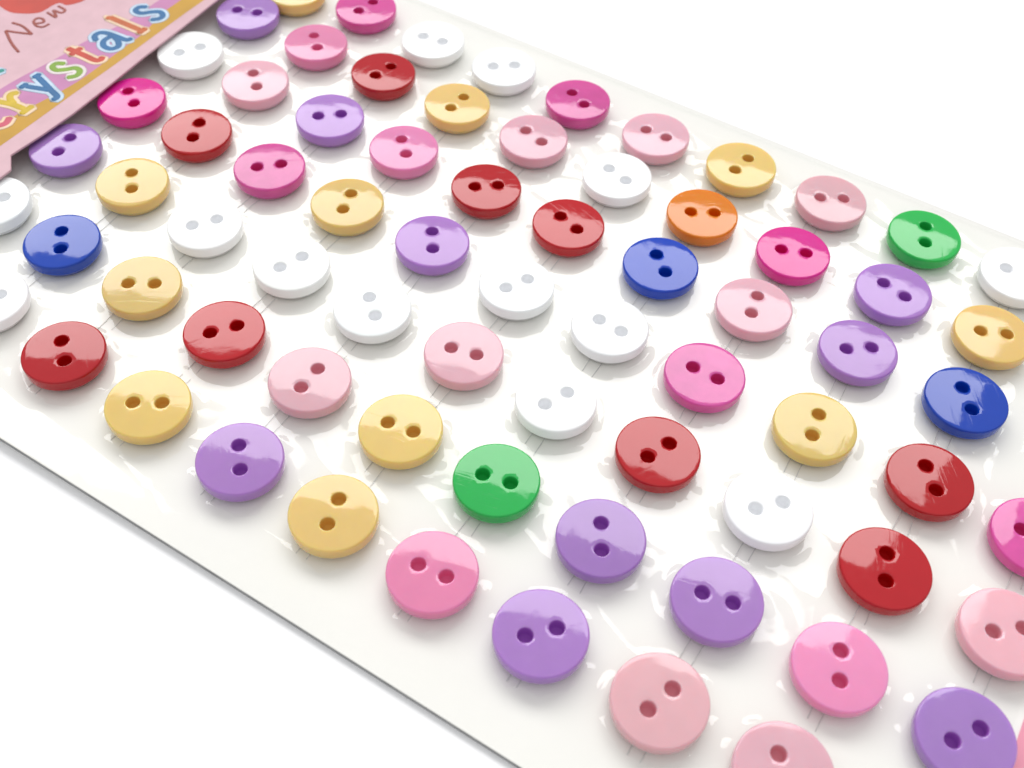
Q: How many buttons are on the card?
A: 72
